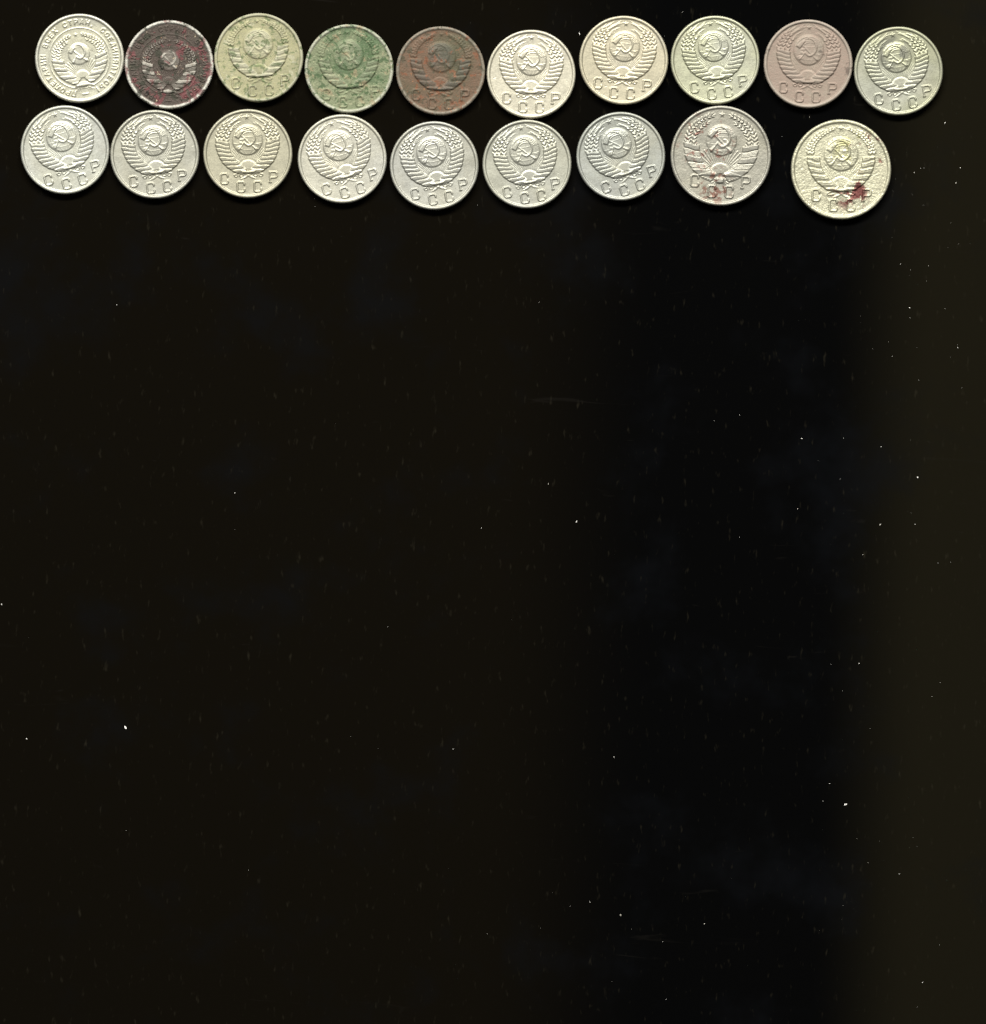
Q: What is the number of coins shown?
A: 19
